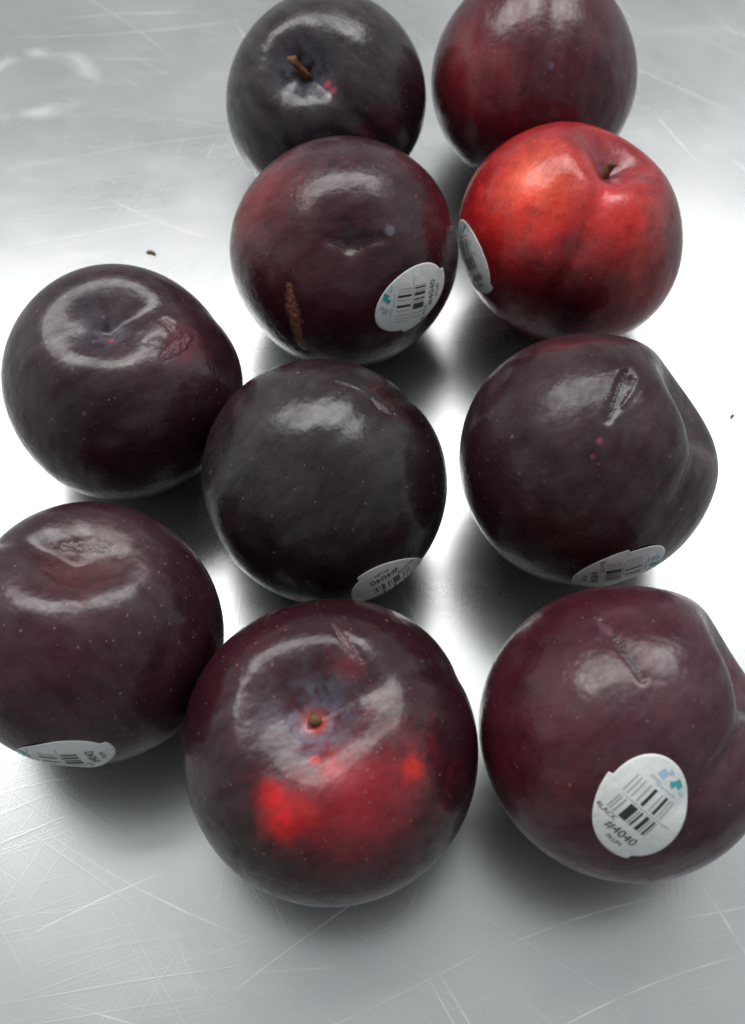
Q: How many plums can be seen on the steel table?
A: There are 10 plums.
